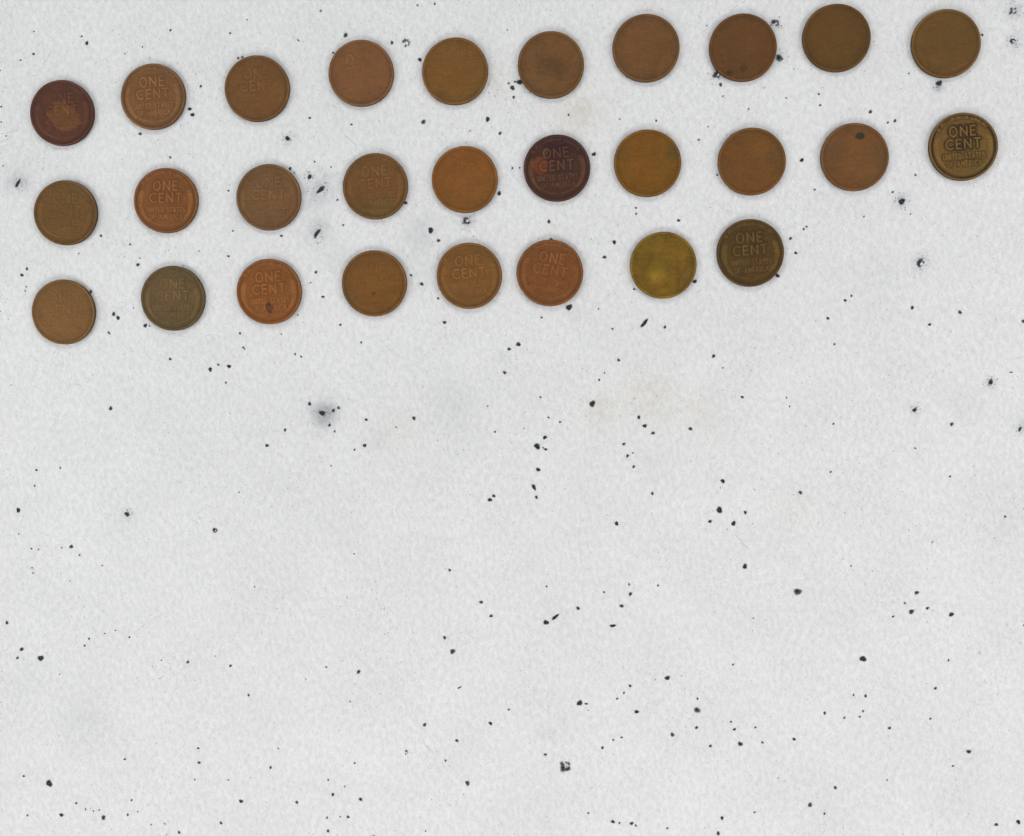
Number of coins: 28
